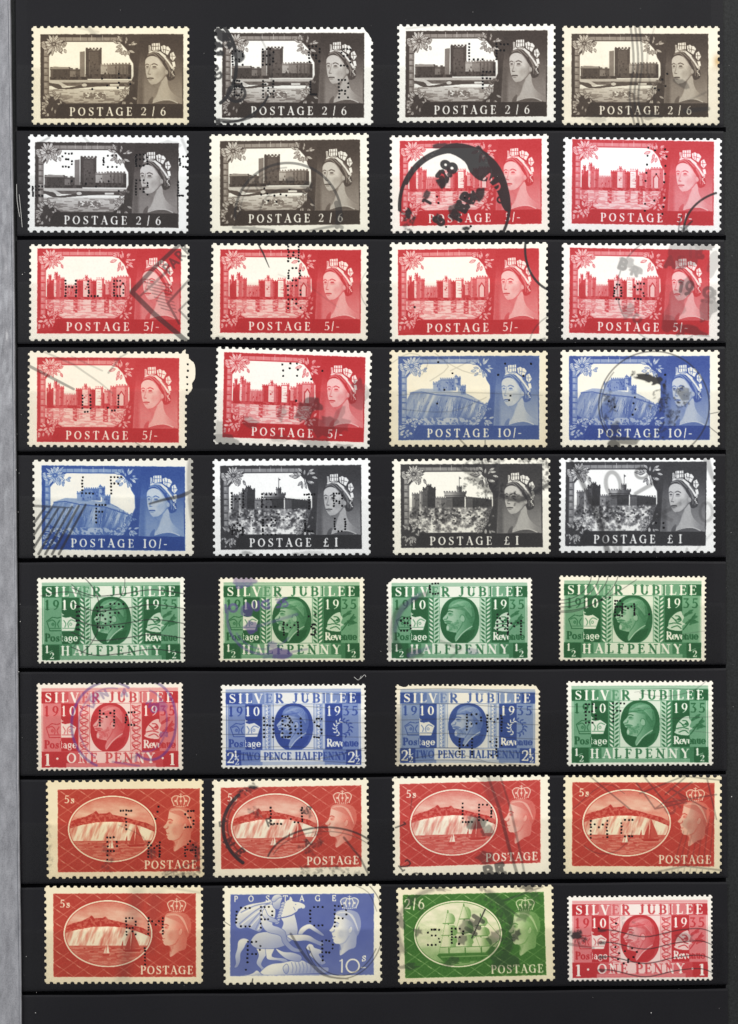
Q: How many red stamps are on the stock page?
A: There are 15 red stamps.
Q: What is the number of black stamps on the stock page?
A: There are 9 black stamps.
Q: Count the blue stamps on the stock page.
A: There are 6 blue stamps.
